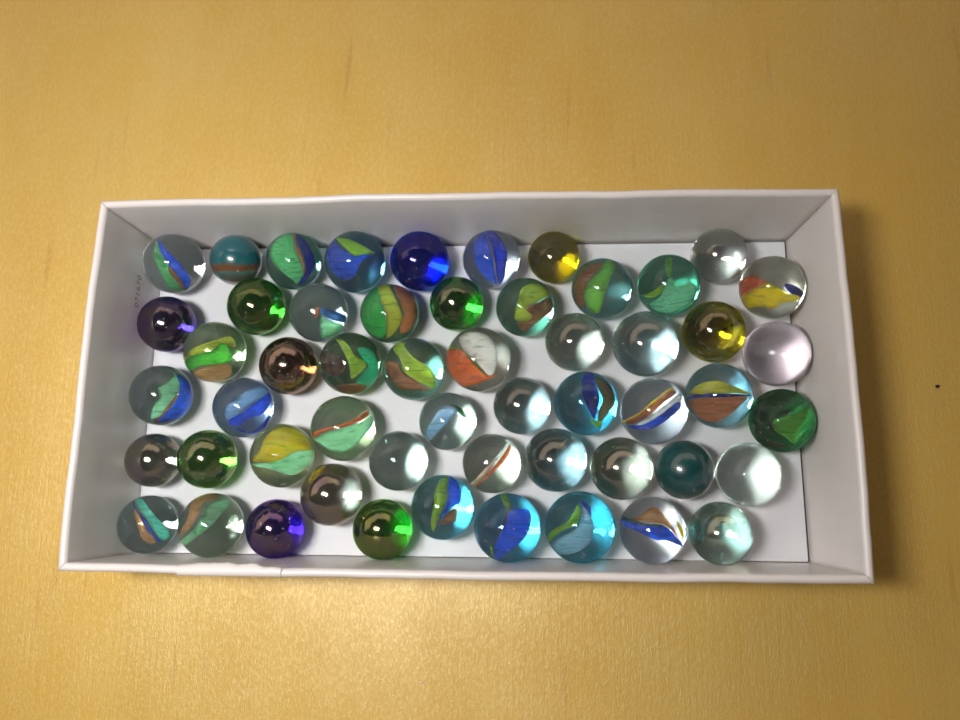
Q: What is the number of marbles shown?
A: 54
